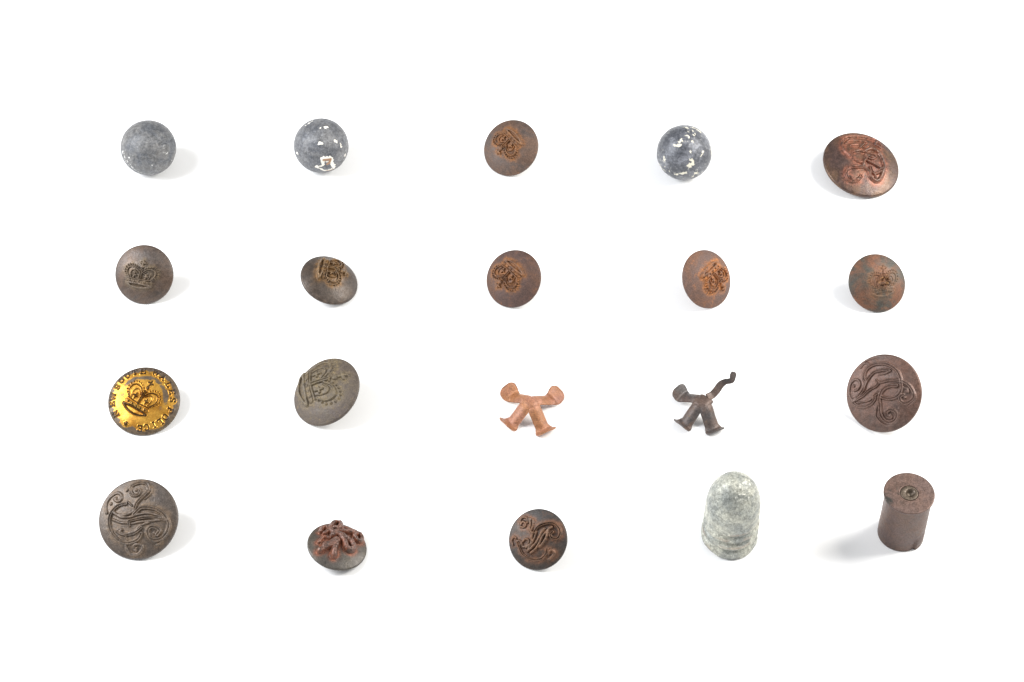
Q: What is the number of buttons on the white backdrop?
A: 13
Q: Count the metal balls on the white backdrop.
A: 3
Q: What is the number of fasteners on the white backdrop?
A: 2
